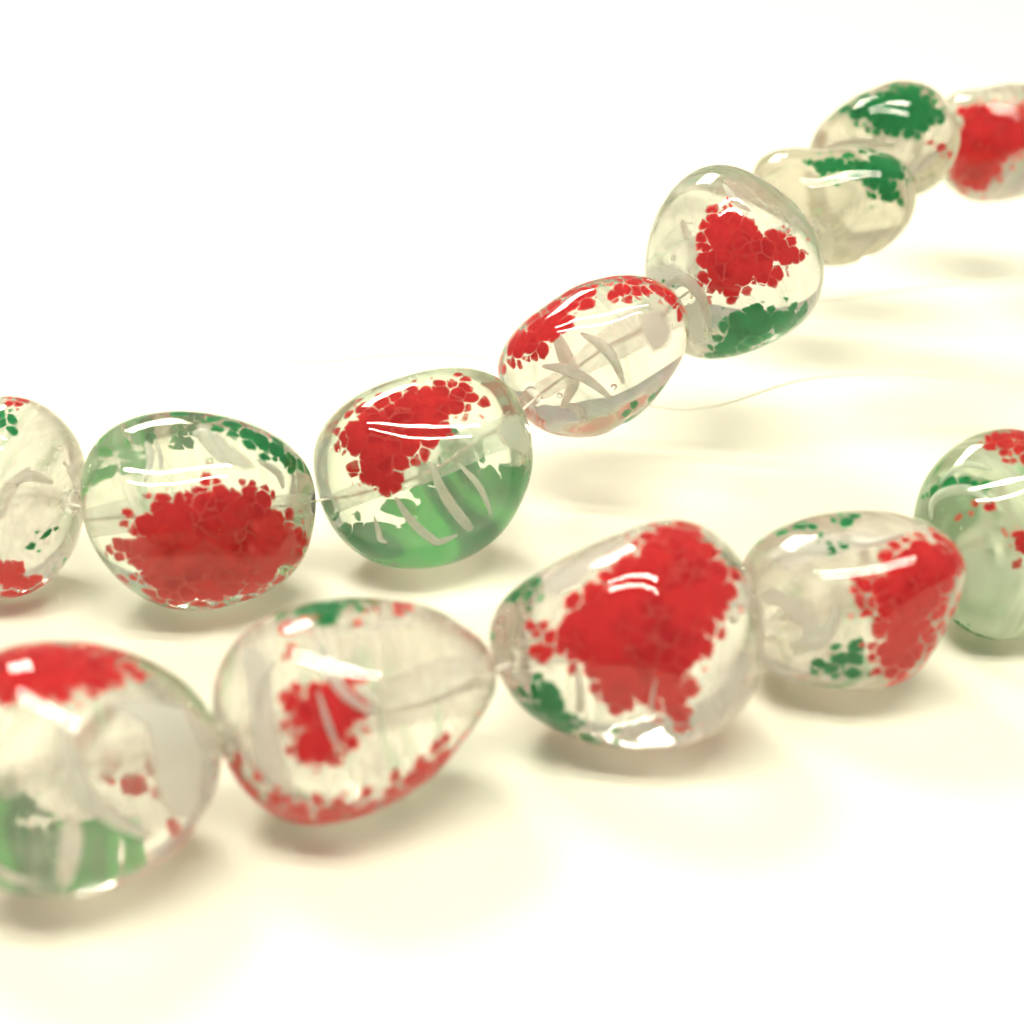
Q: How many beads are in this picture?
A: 13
